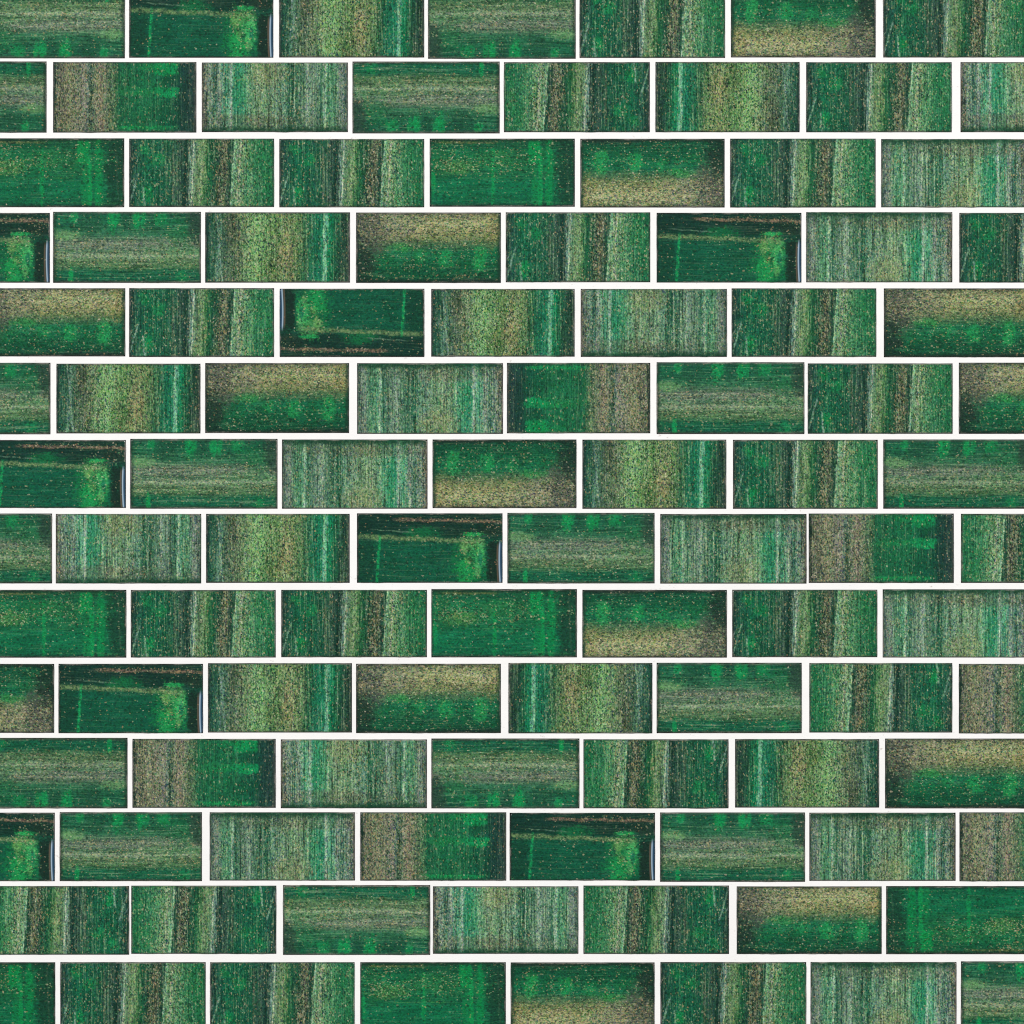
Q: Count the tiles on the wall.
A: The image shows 105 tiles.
